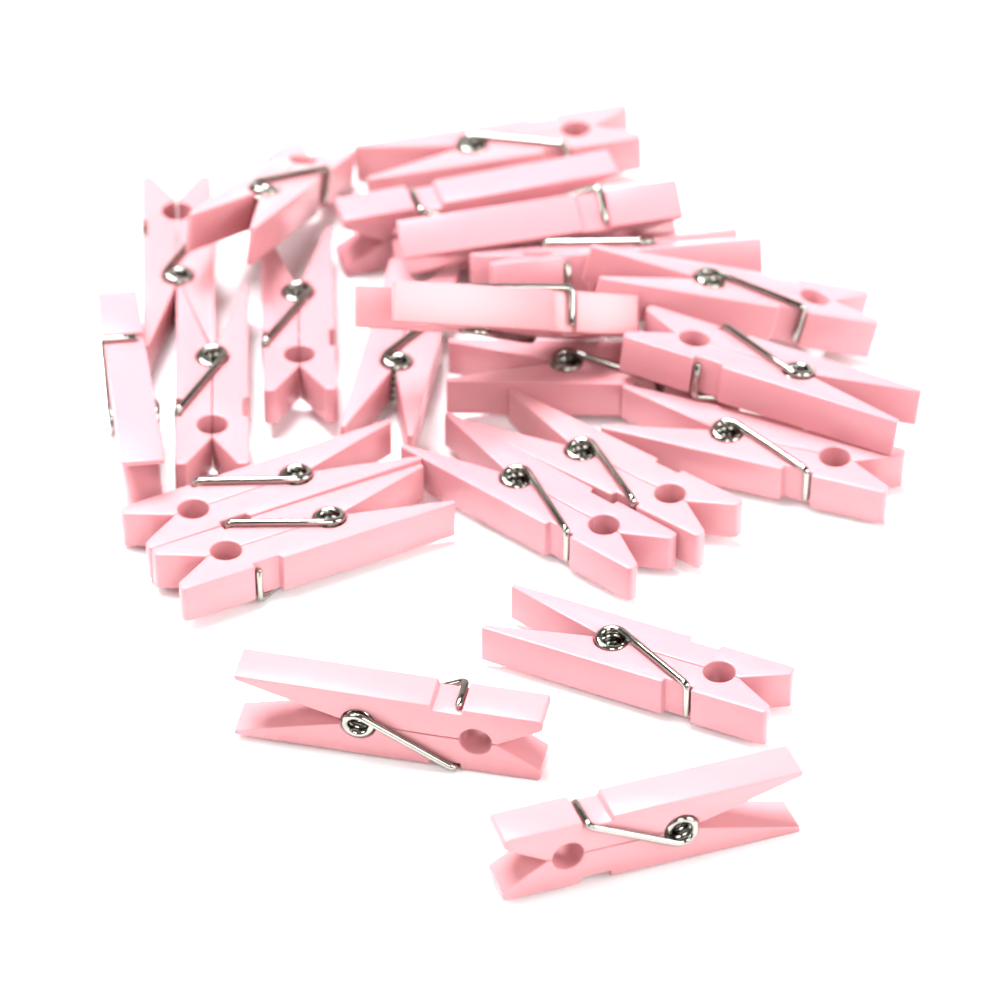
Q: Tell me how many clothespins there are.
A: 22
